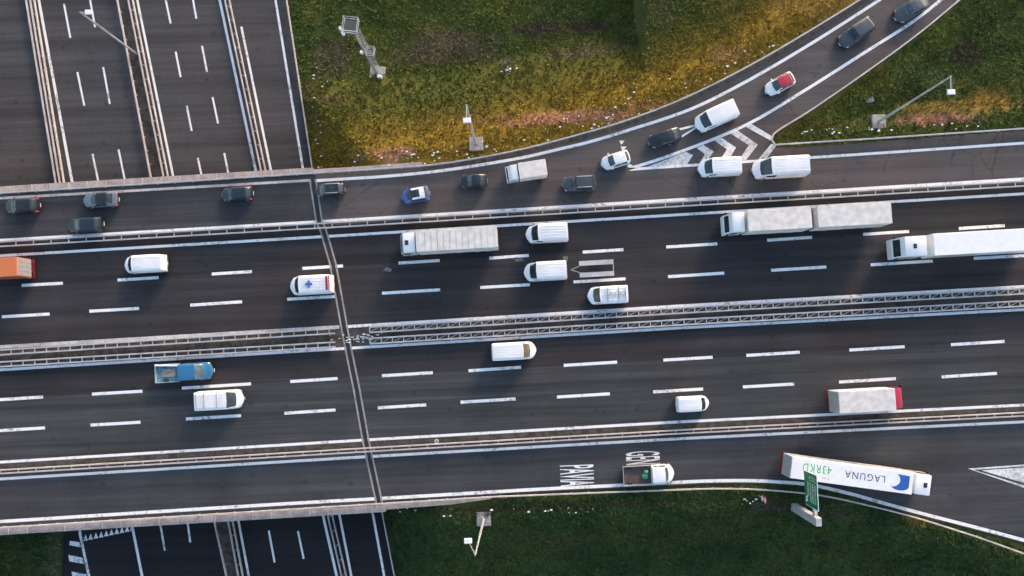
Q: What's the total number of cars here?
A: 13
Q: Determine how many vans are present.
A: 11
